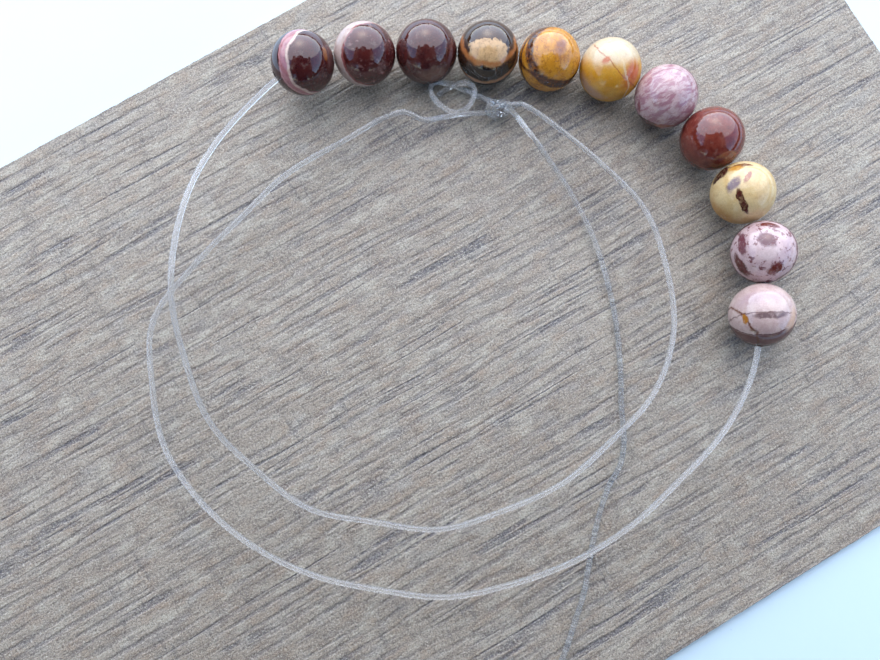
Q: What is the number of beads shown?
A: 11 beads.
